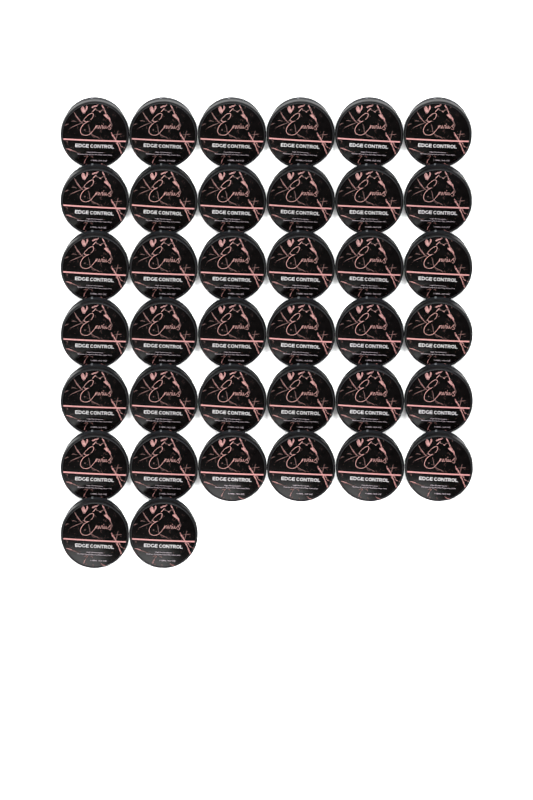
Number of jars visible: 38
